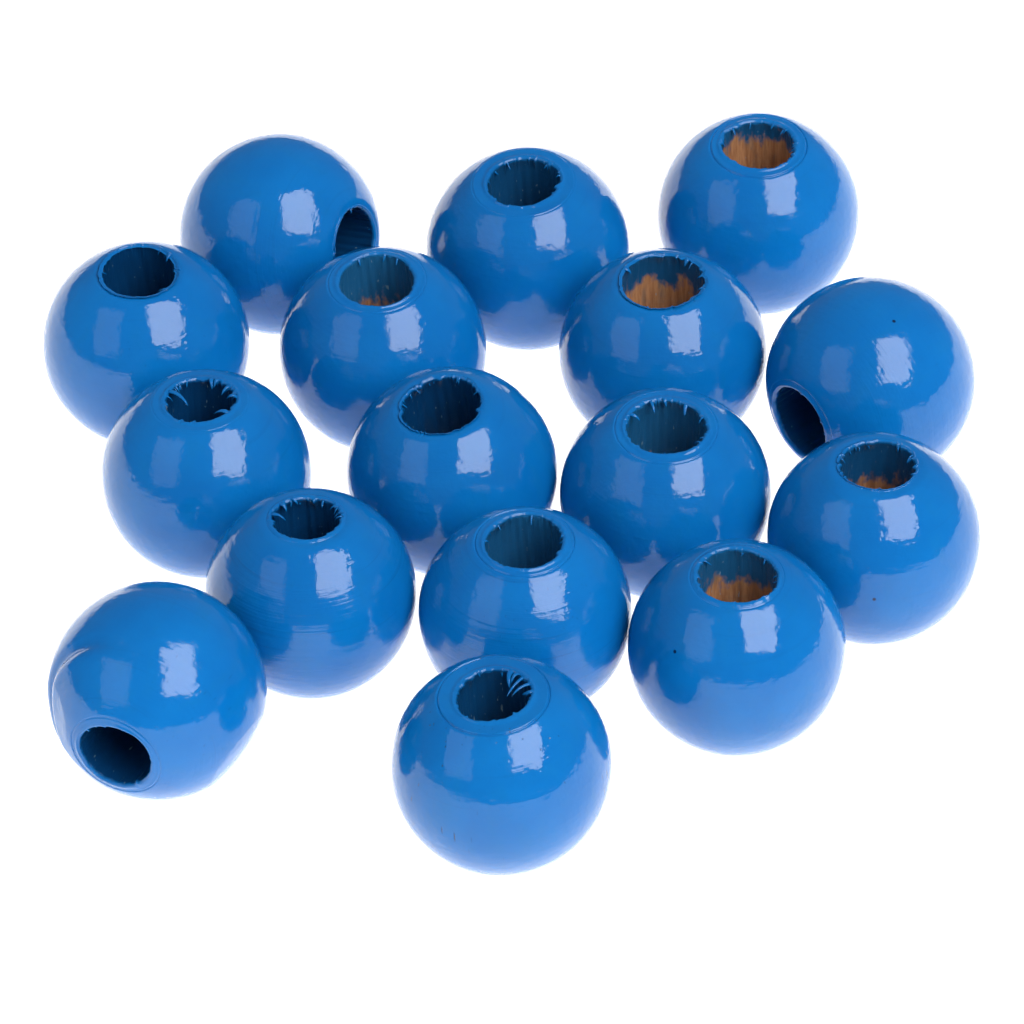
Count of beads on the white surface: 16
